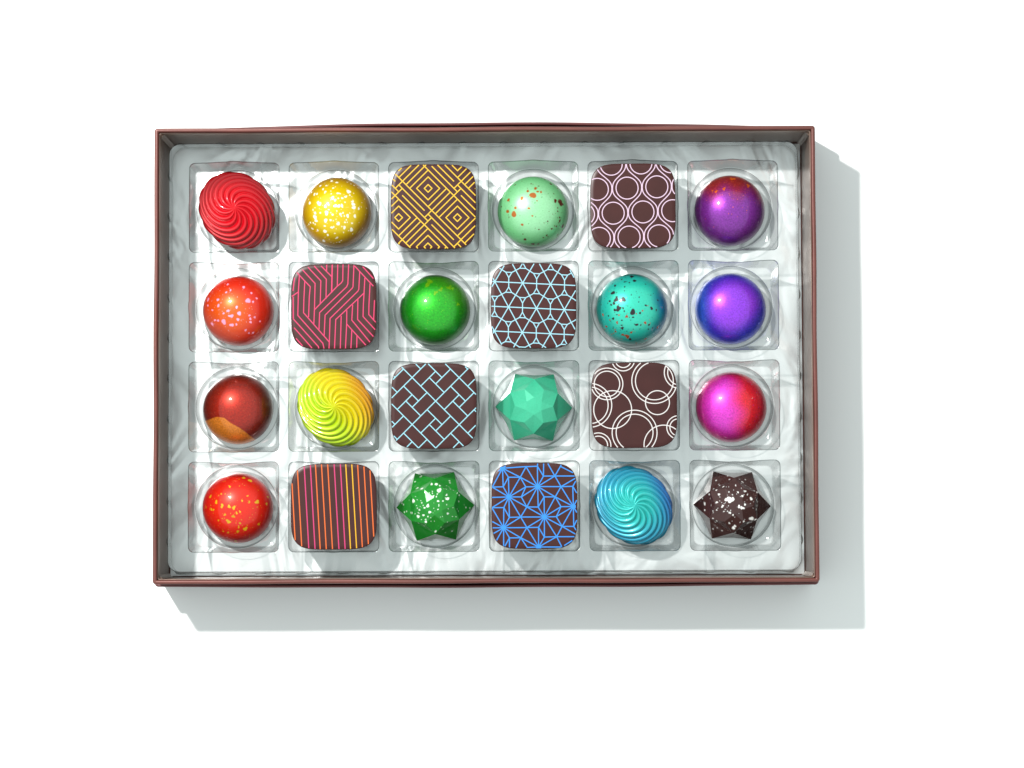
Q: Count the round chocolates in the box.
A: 10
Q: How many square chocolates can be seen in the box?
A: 8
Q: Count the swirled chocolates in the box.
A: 3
